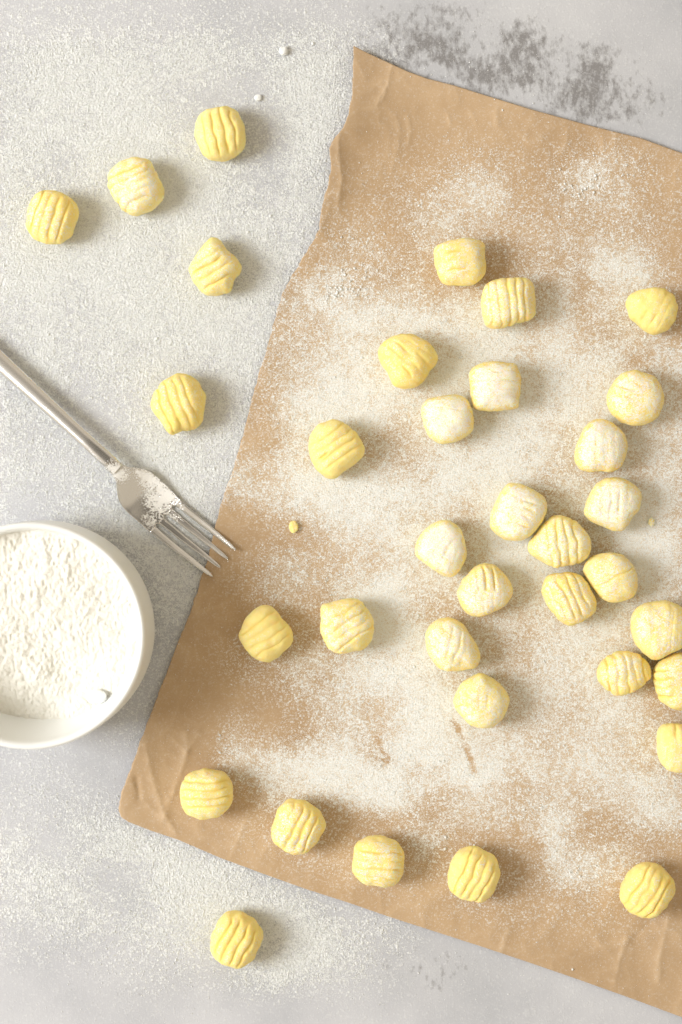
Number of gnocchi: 35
